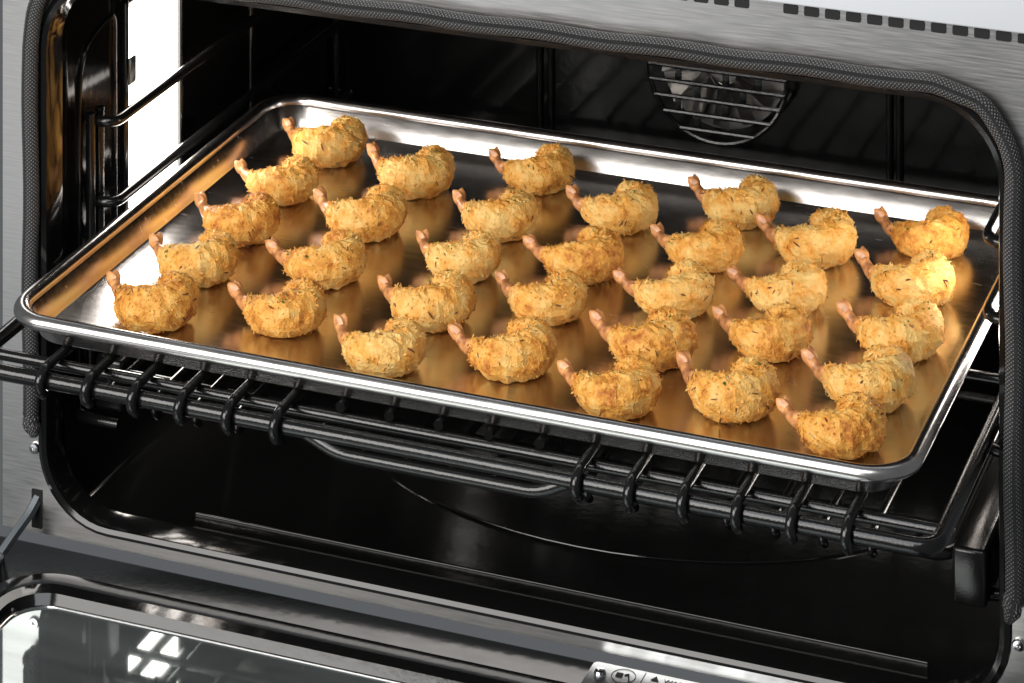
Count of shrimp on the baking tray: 32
